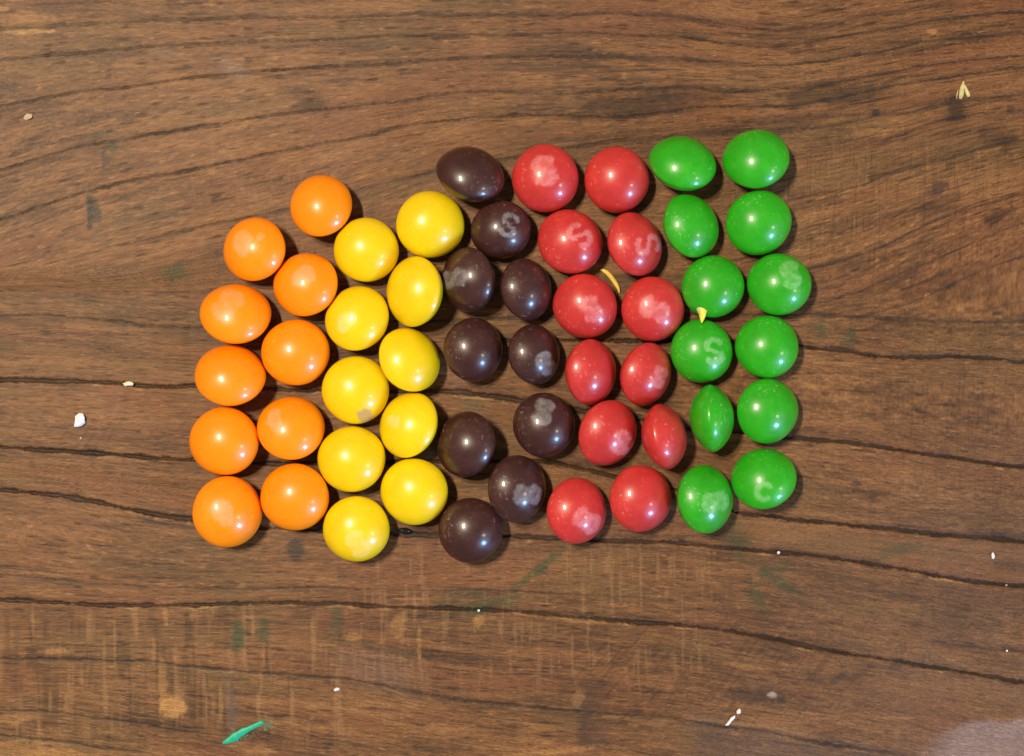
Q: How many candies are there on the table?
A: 54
